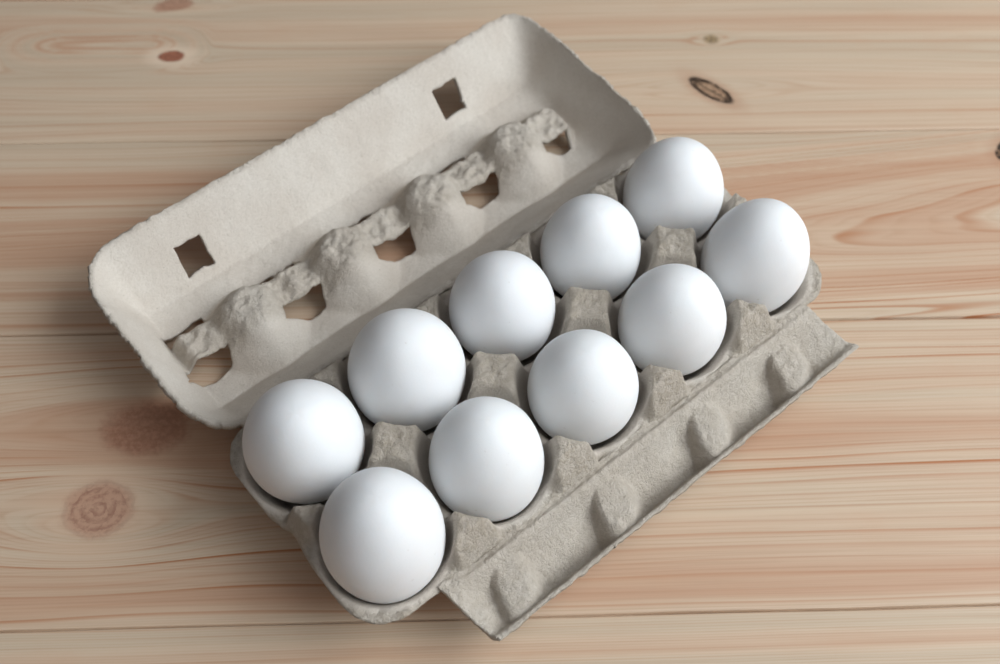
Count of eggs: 10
